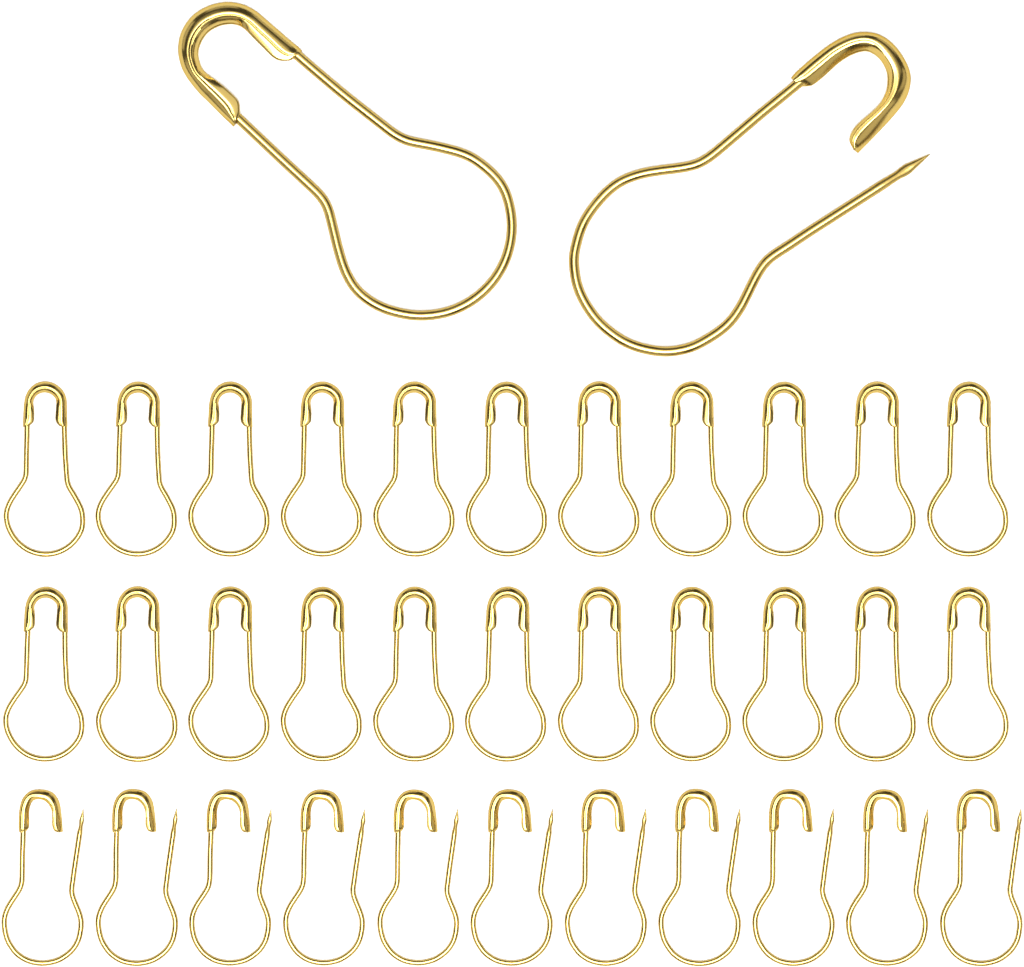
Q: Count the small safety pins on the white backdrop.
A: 33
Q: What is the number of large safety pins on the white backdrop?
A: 2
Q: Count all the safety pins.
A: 35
